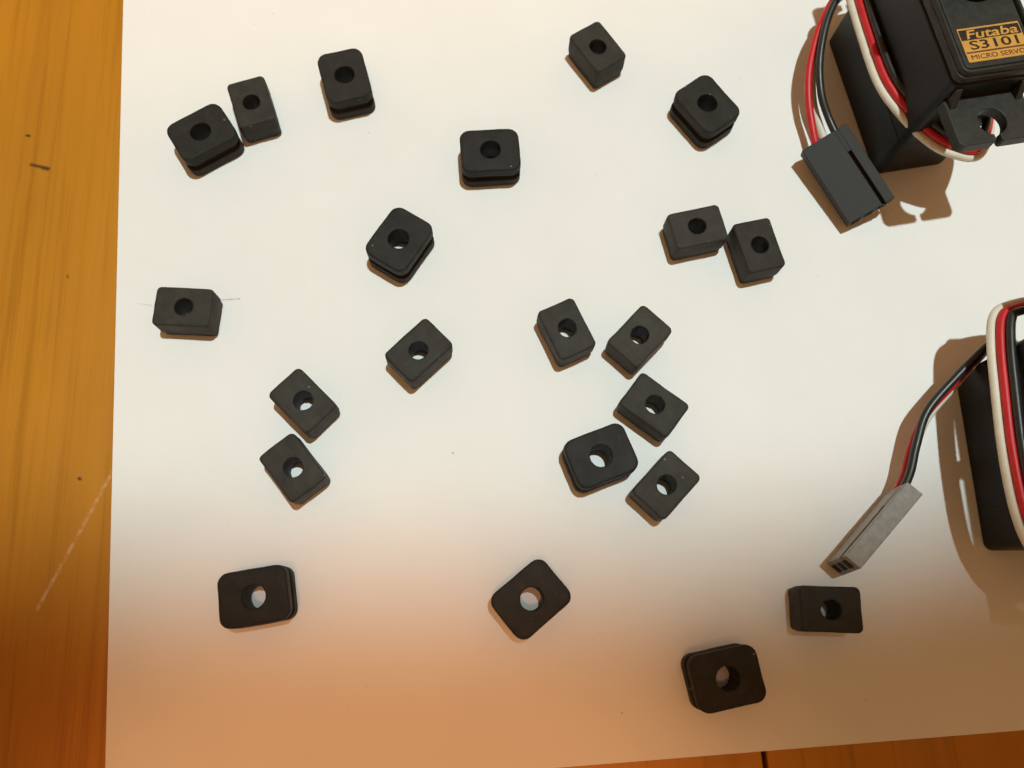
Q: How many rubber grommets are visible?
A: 22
